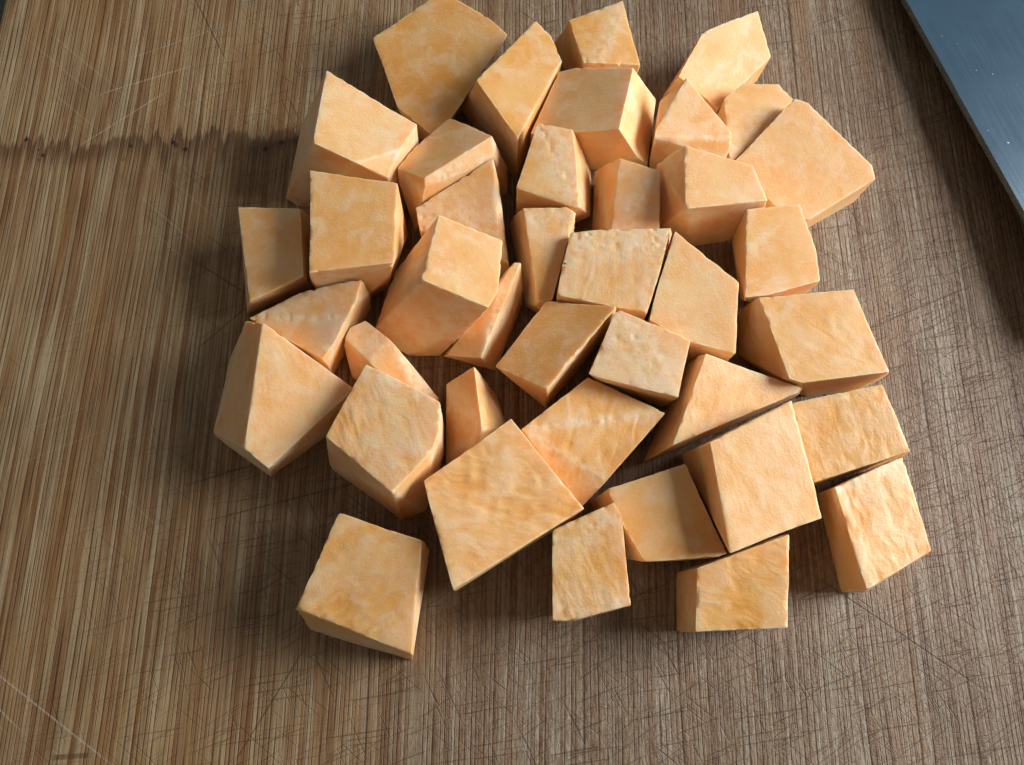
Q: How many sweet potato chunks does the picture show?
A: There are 40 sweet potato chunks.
